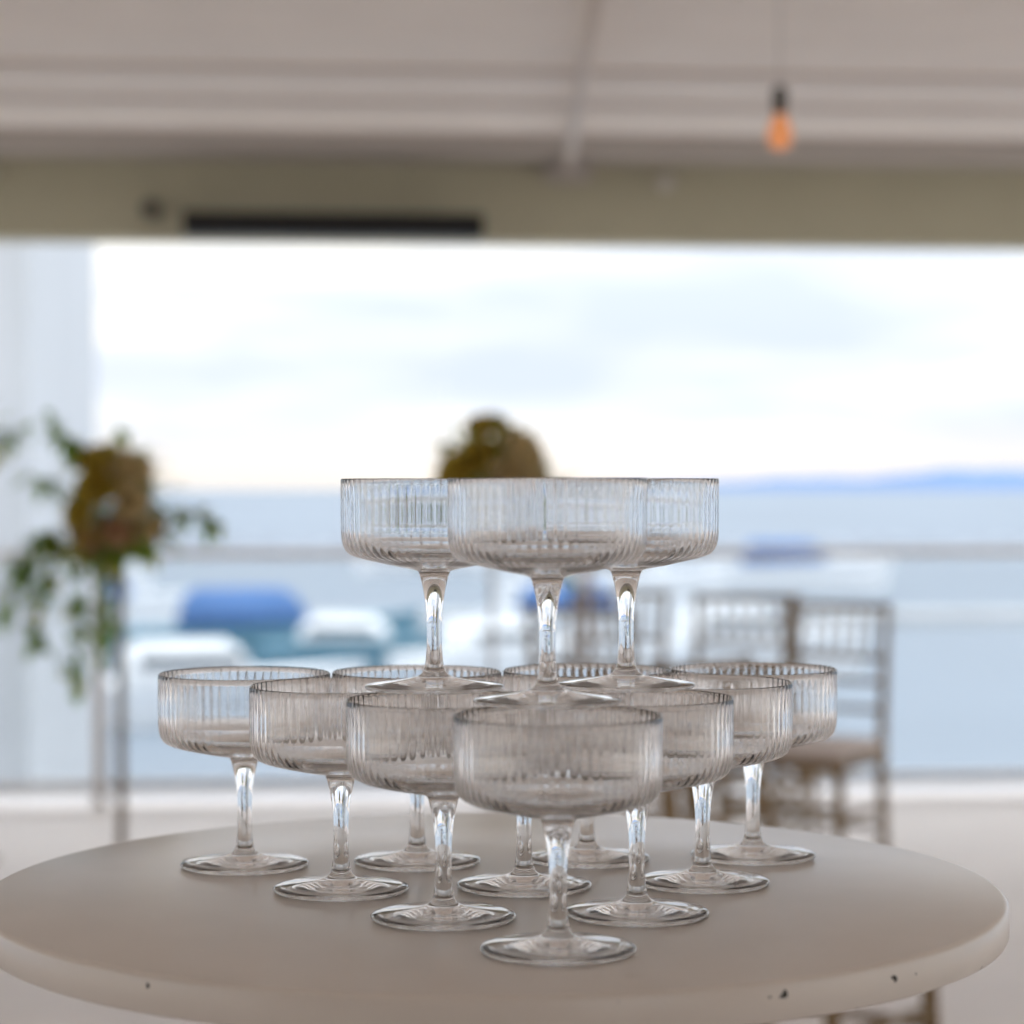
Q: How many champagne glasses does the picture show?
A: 13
